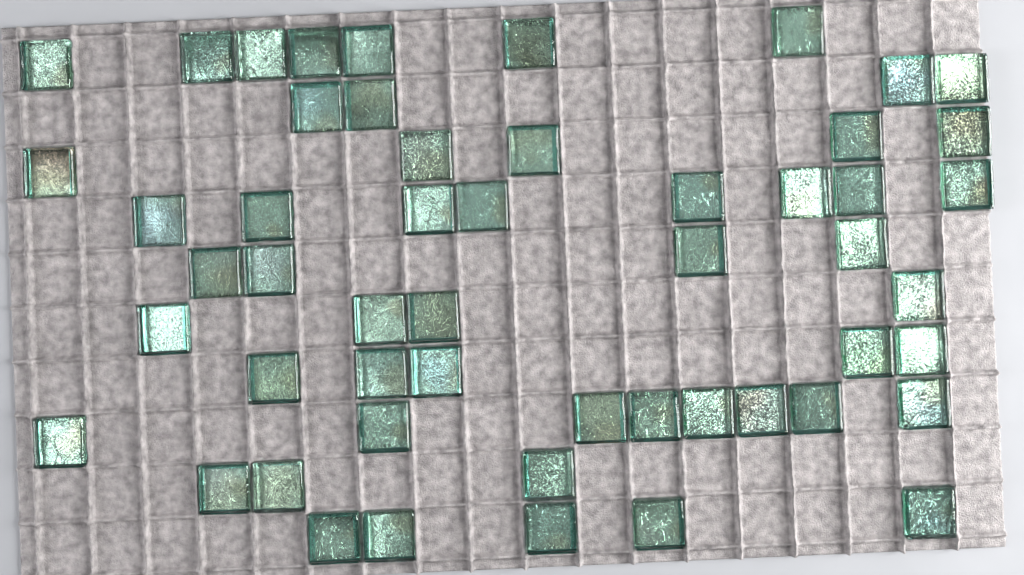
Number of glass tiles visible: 53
